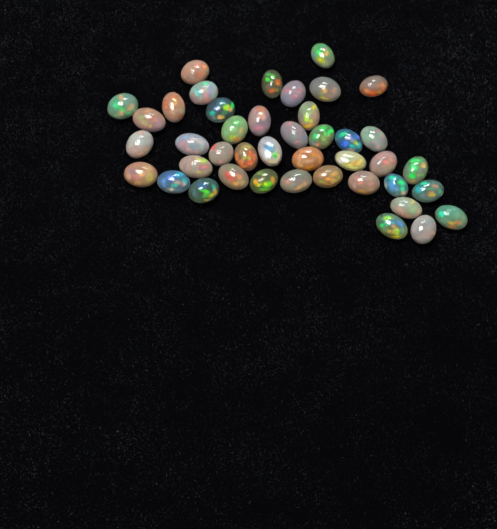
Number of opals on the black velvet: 42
